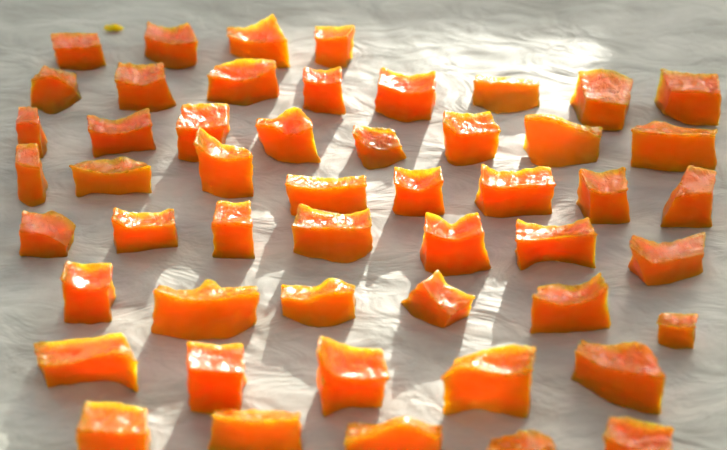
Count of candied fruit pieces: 51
